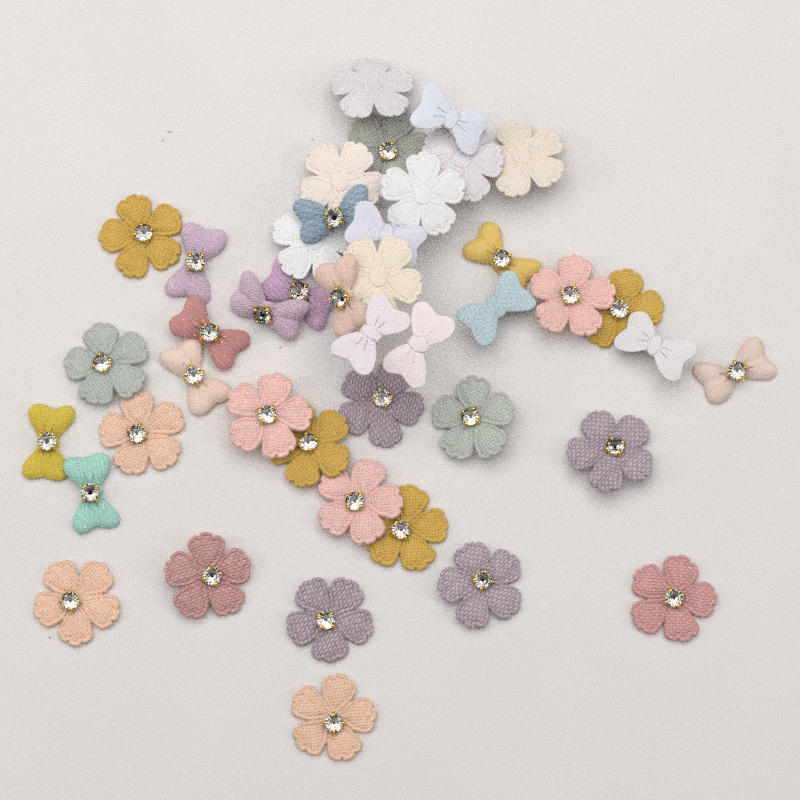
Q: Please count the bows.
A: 17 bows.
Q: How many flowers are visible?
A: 26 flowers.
